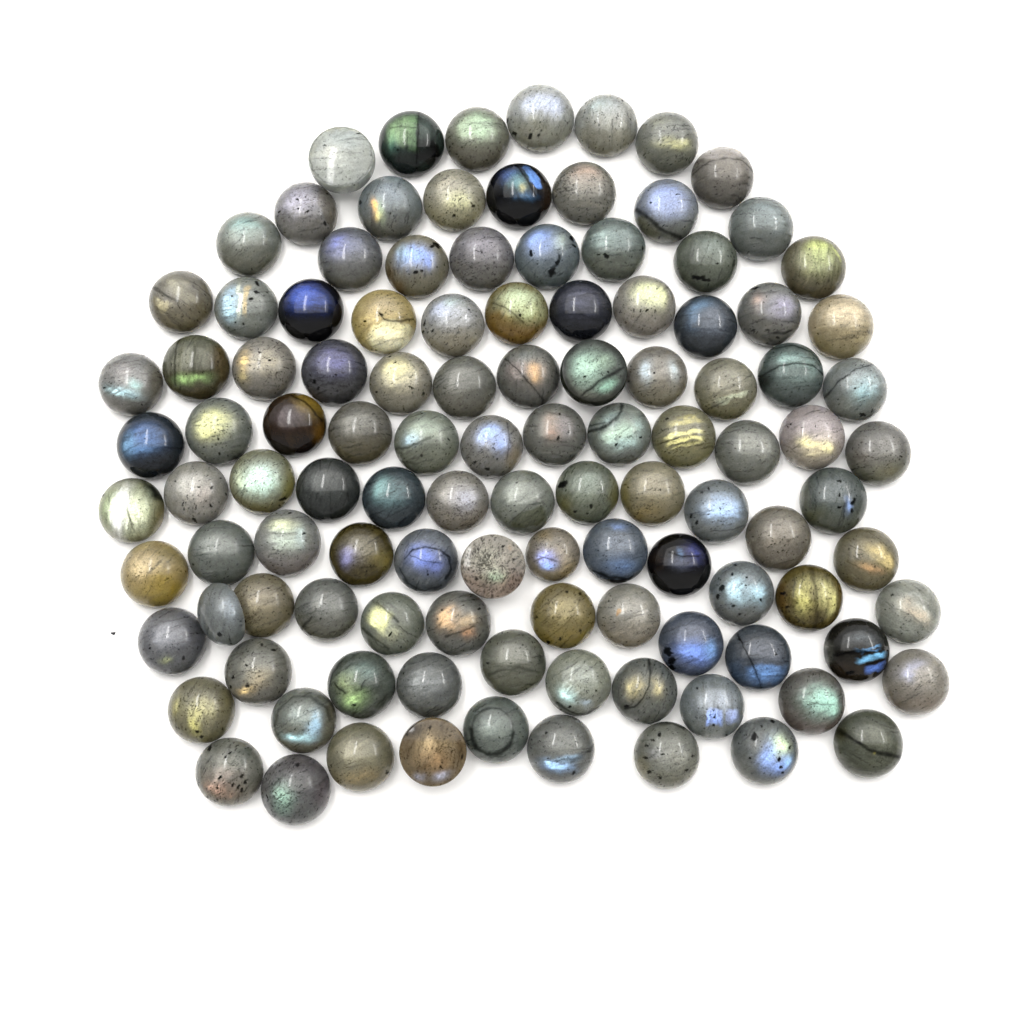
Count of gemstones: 113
